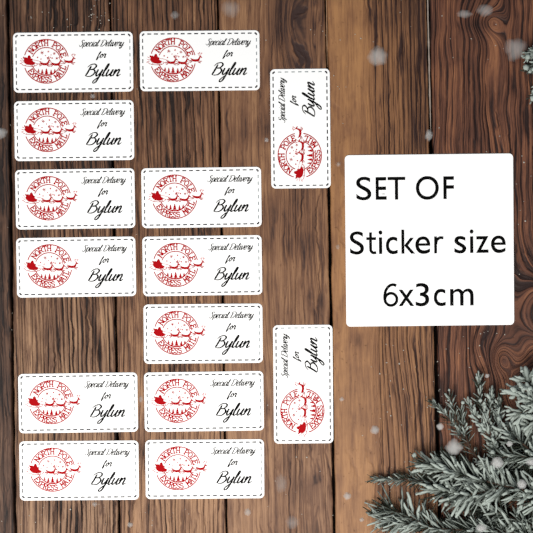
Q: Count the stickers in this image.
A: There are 14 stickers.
